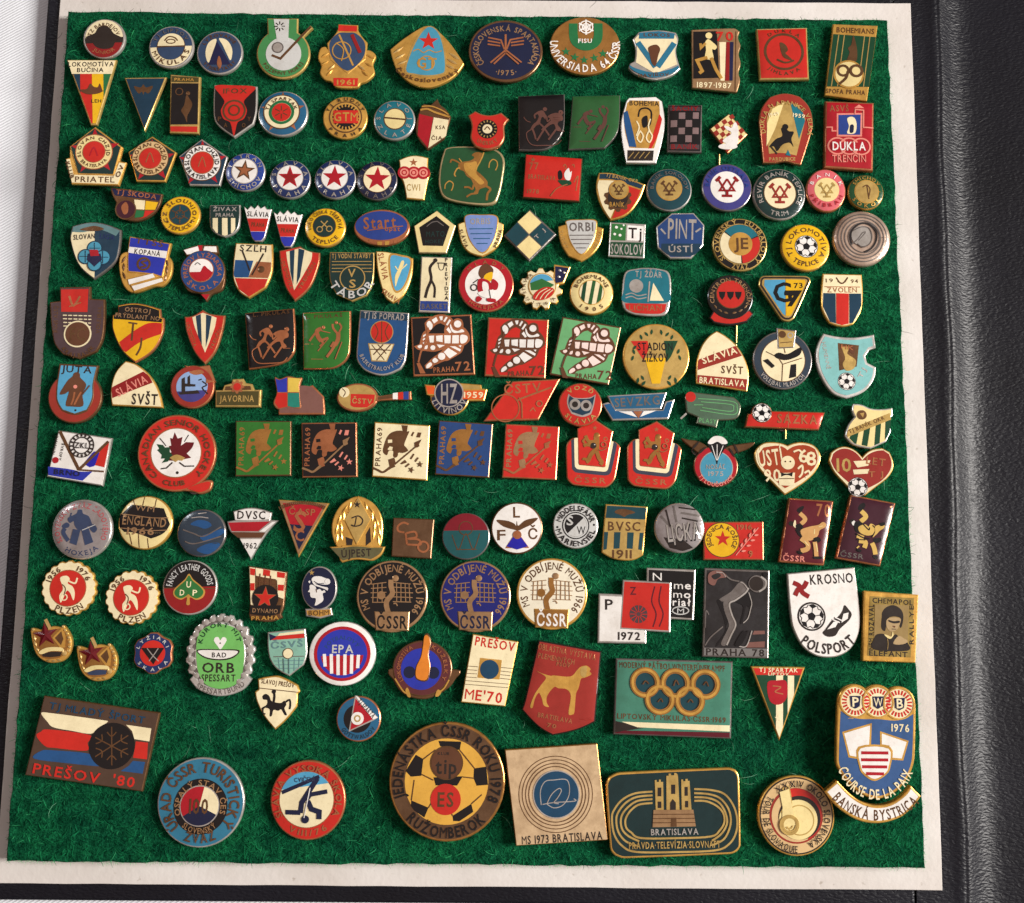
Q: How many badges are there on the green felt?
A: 161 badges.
